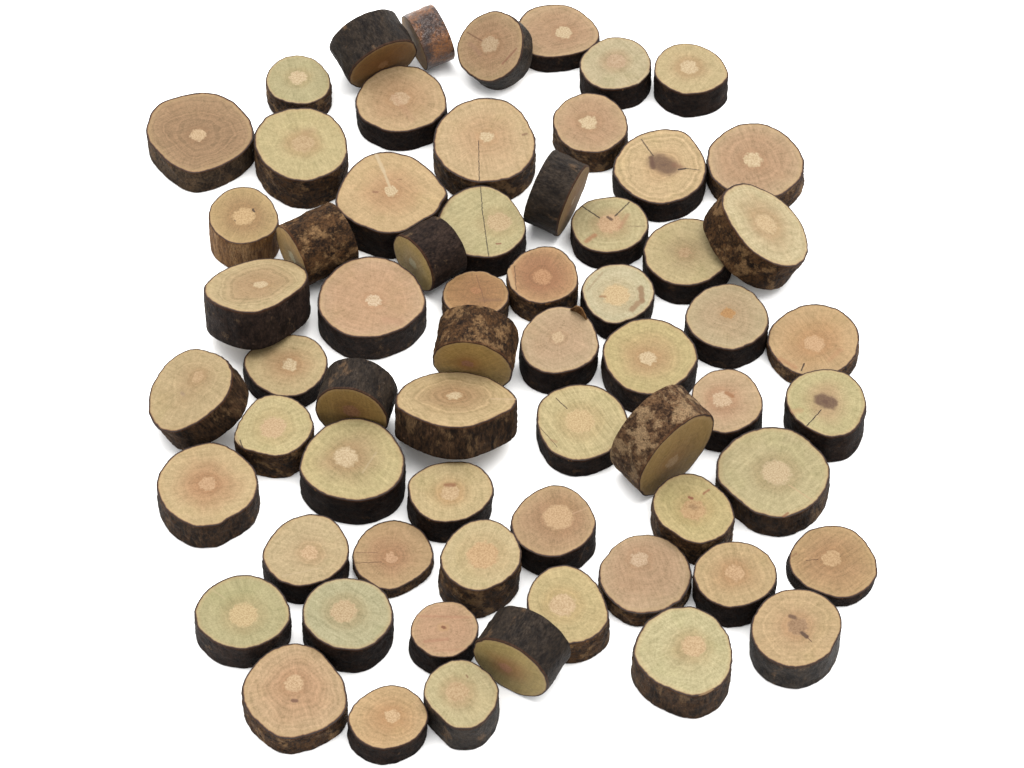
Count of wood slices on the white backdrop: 64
